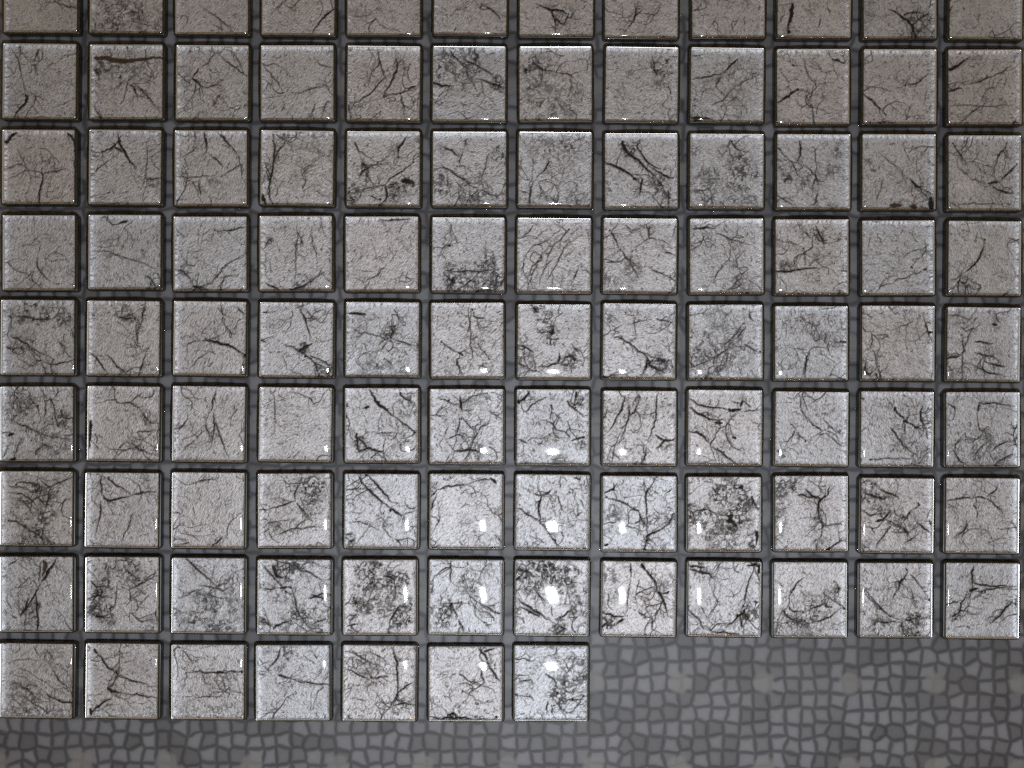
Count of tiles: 103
